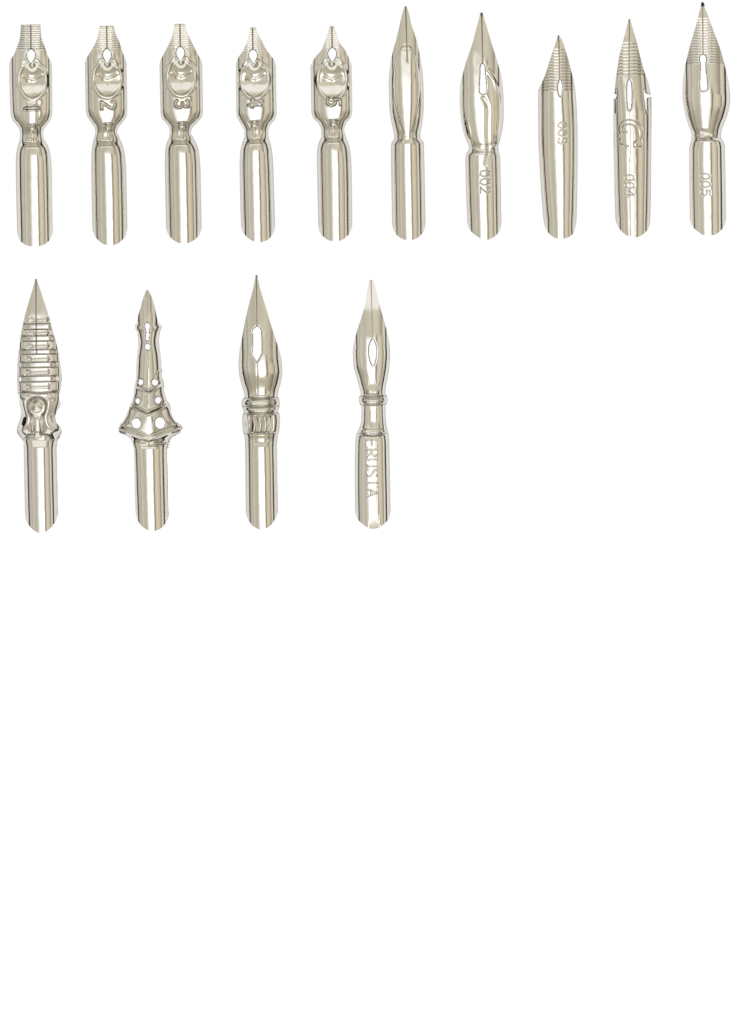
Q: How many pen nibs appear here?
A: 14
